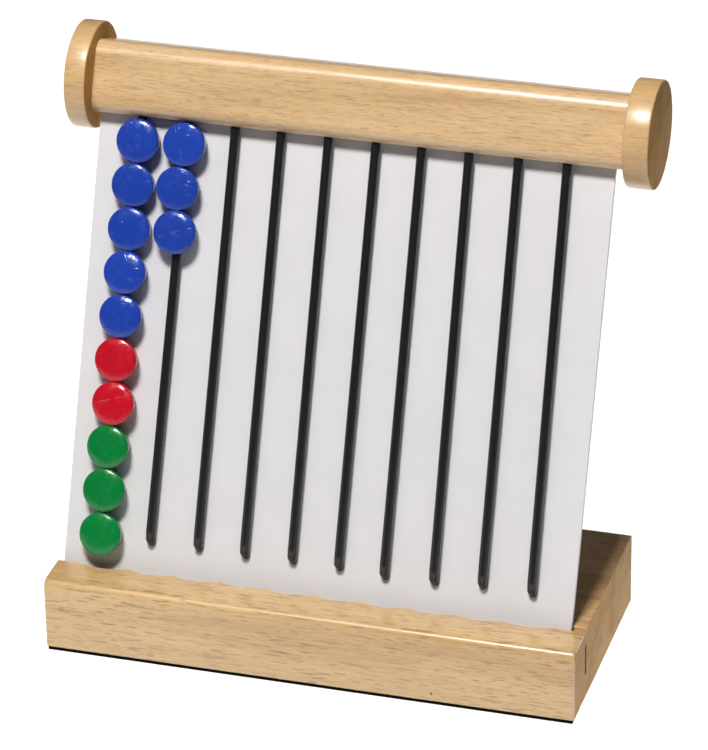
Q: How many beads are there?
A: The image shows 13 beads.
